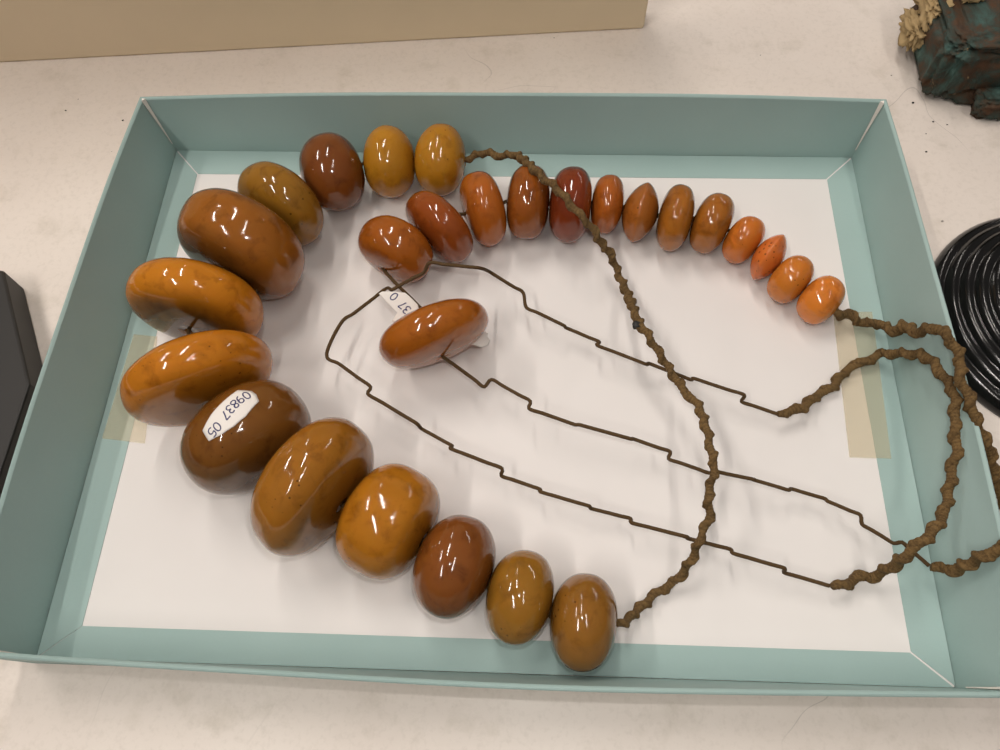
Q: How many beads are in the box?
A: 27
